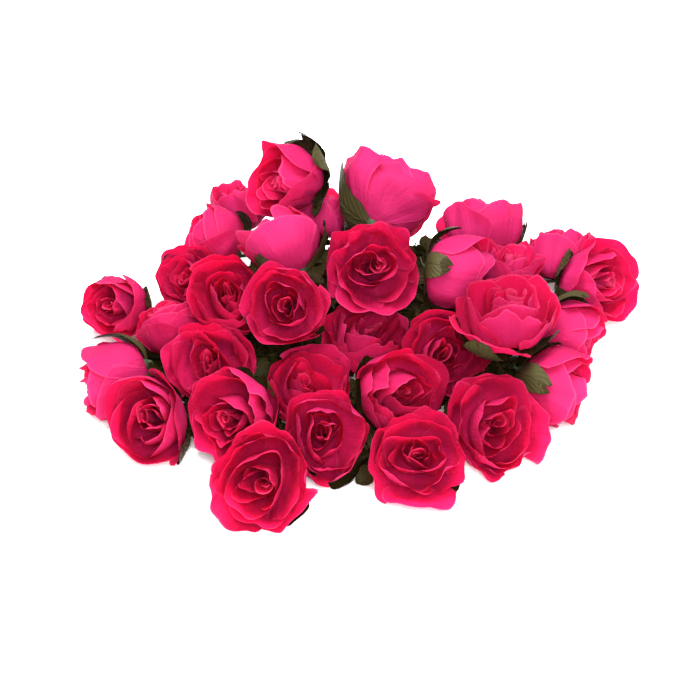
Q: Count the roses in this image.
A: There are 32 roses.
